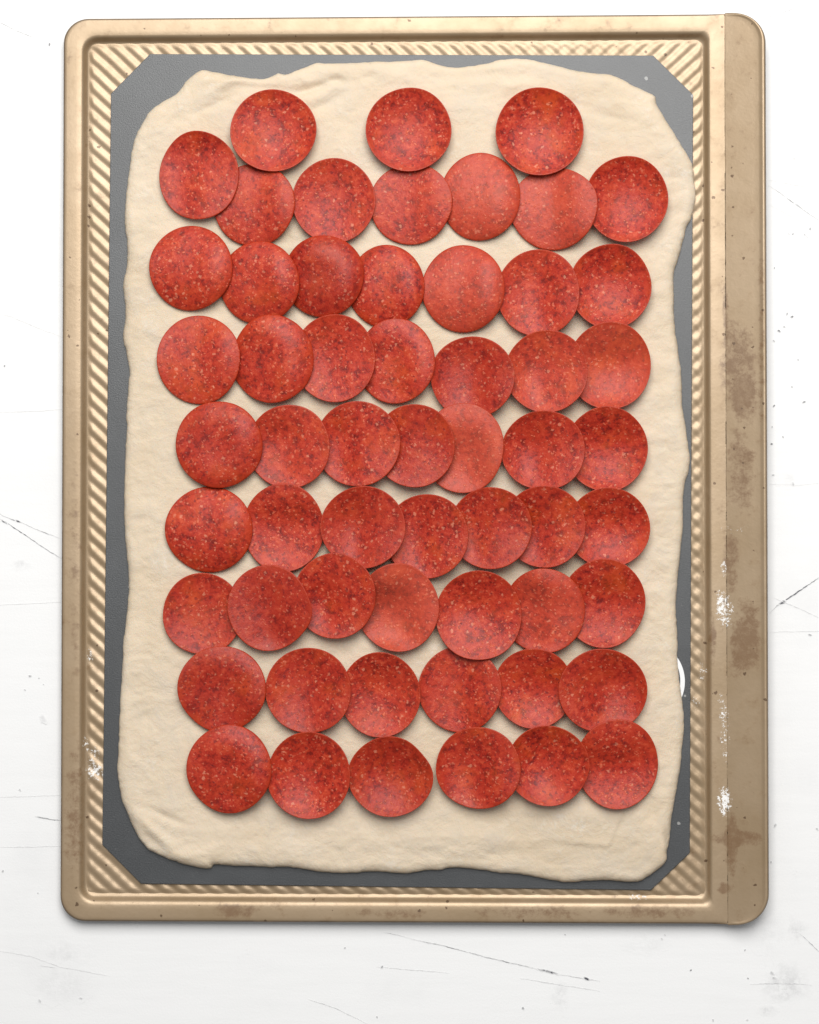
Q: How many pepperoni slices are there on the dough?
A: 57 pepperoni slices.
